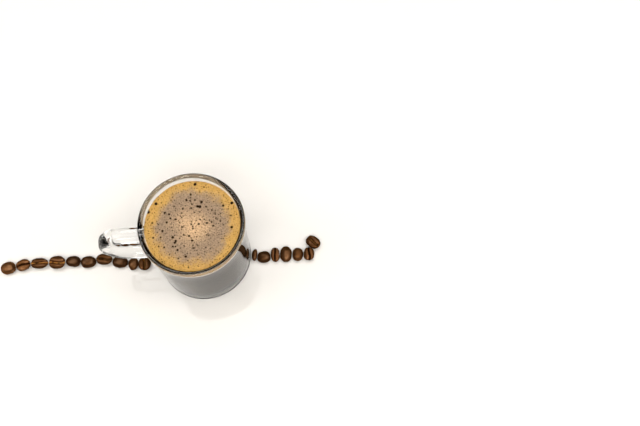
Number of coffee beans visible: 17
